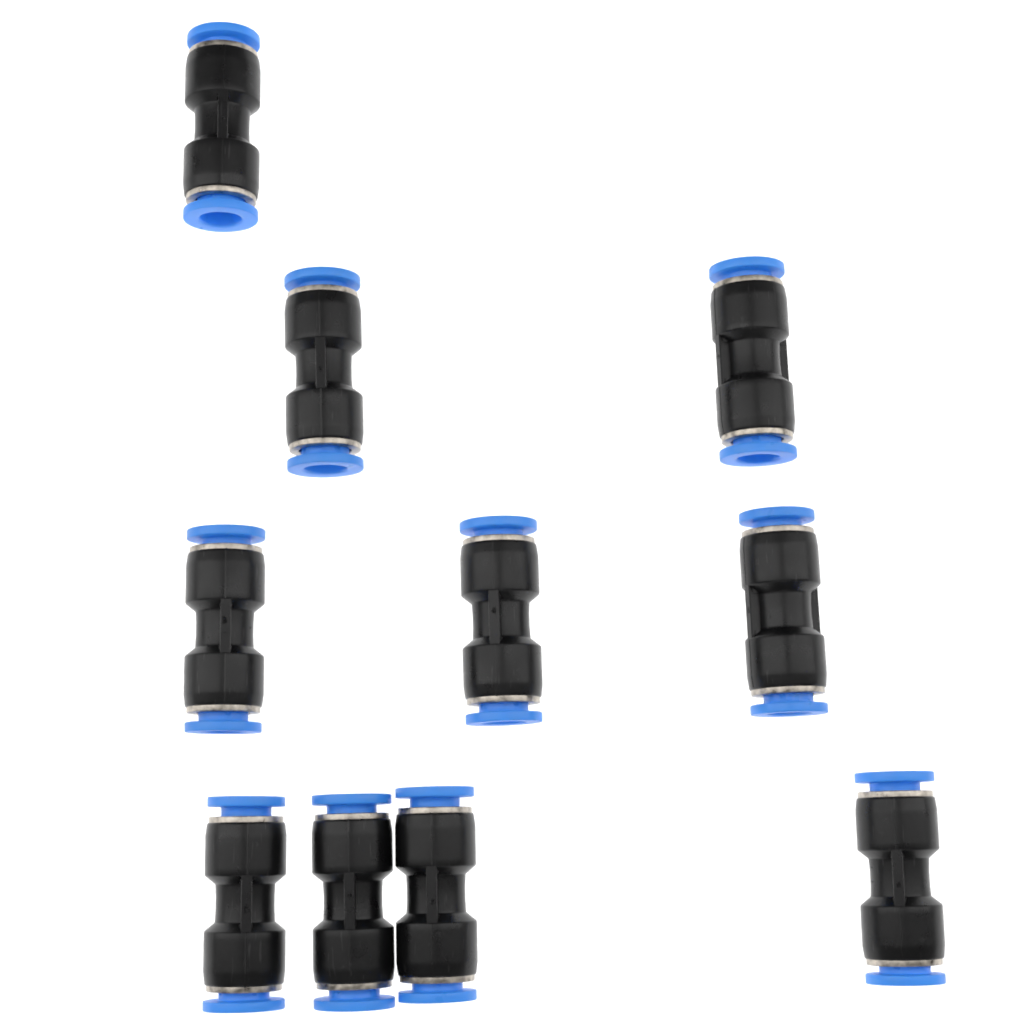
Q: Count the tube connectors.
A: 10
